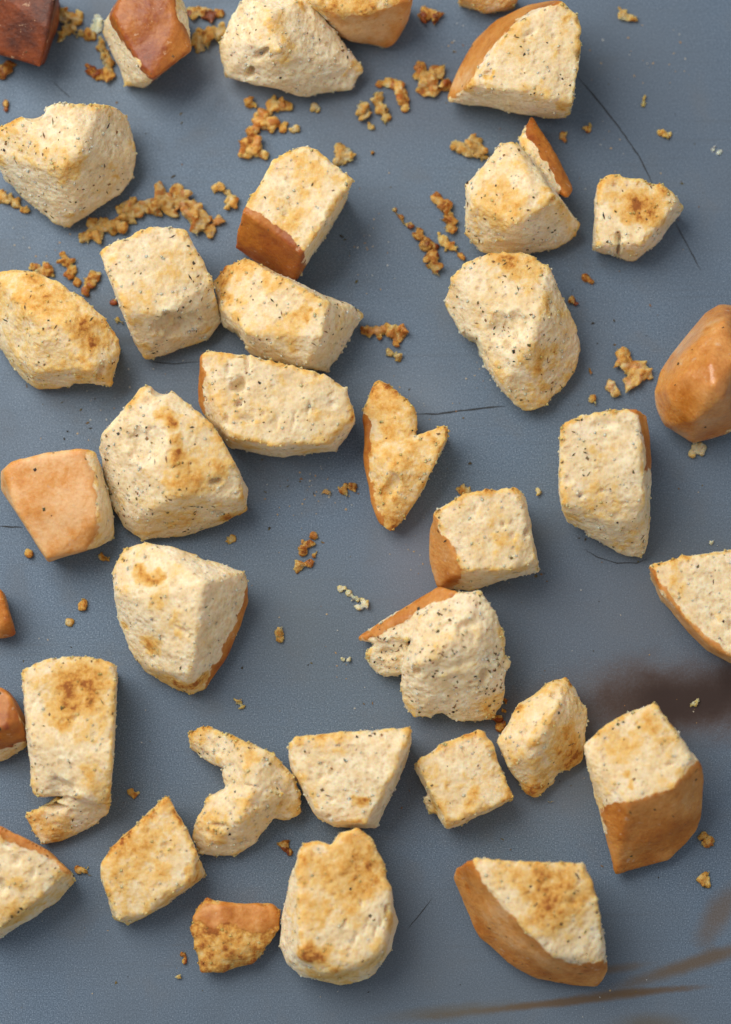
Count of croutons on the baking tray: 37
